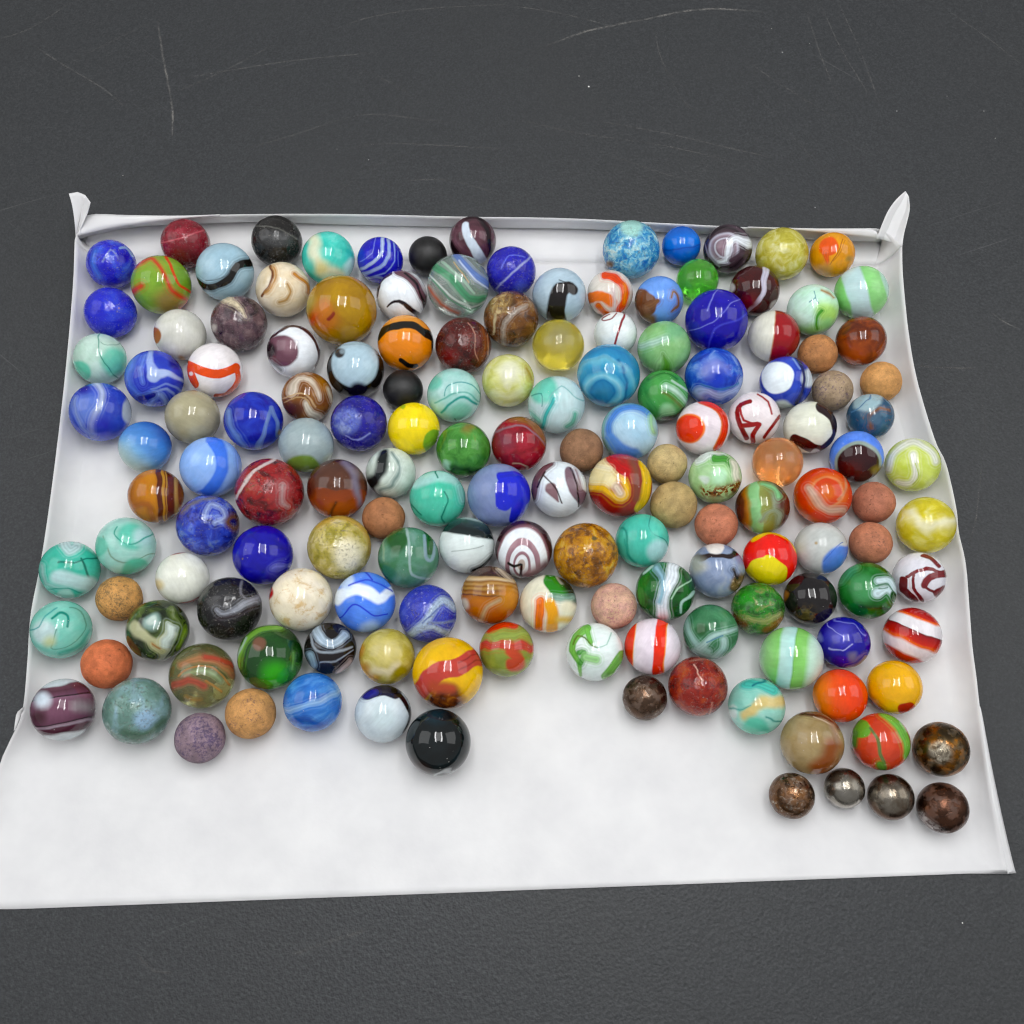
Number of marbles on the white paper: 153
